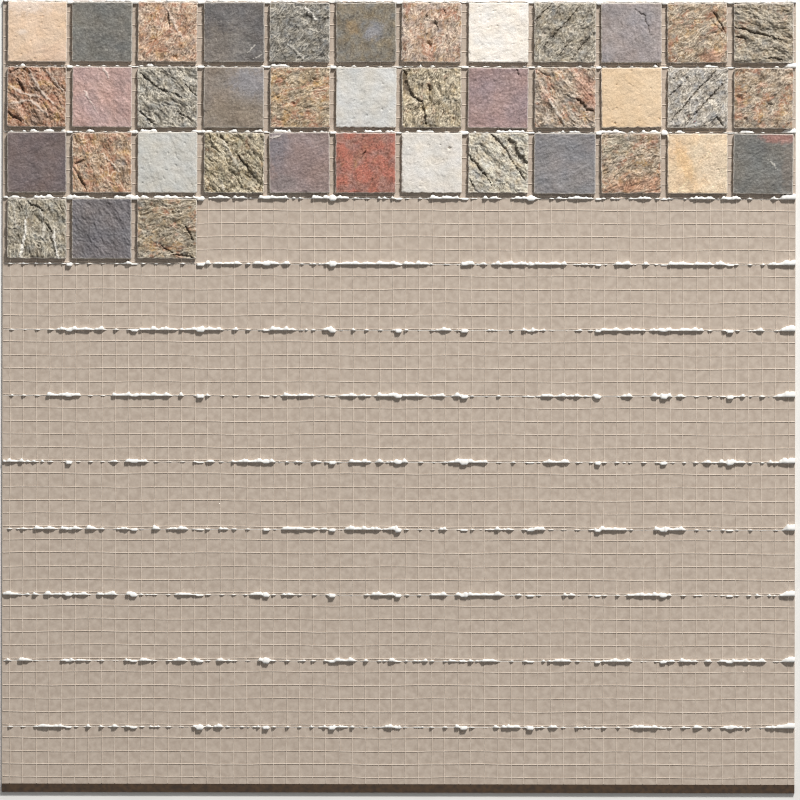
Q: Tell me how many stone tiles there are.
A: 39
